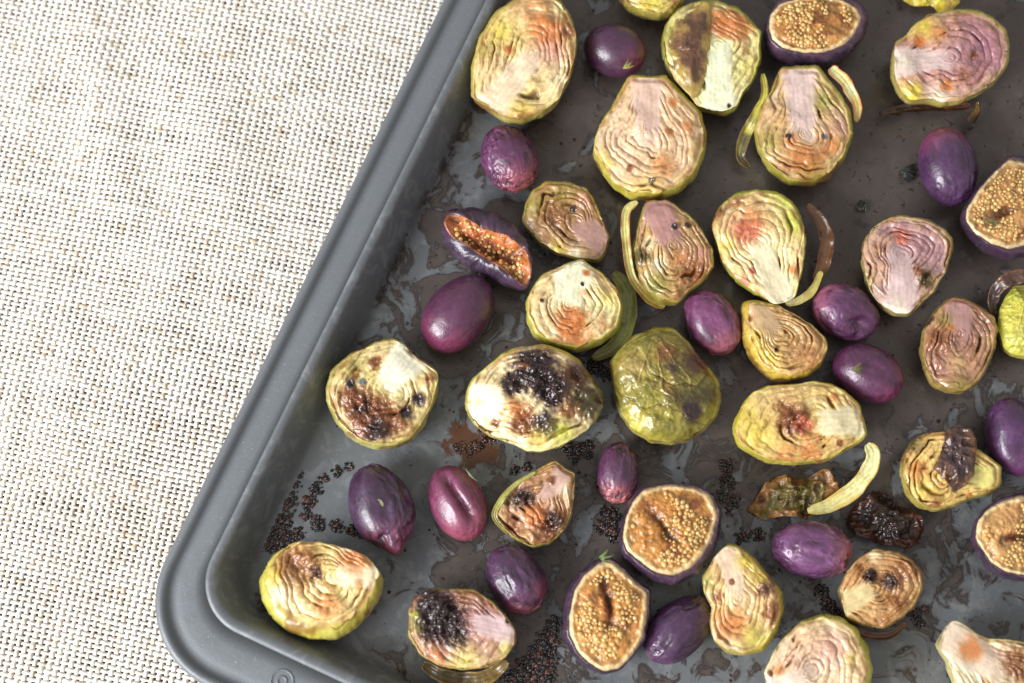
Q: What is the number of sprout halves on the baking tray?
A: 26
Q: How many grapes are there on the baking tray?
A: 14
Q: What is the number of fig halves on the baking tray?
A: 6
